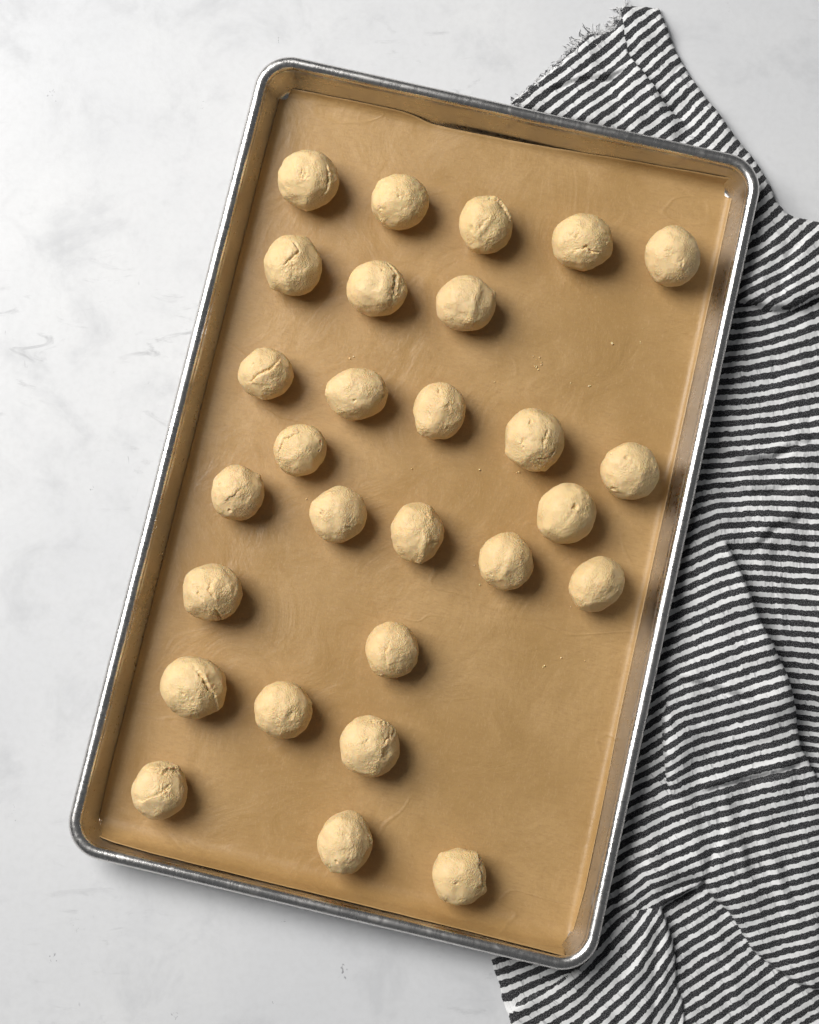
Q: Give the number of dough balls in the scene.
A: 28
